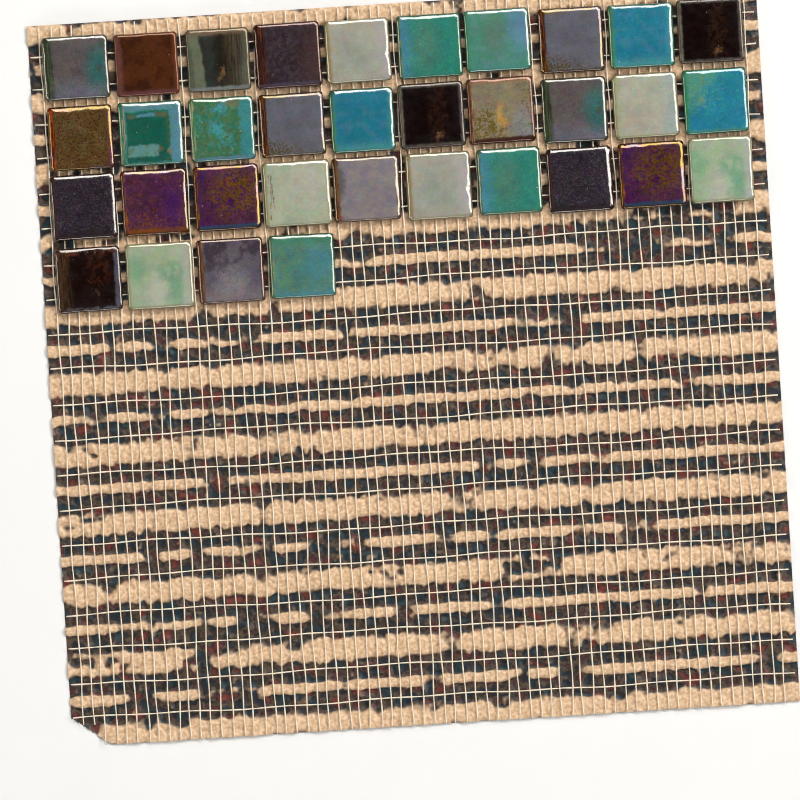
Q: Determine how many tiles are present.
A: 34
